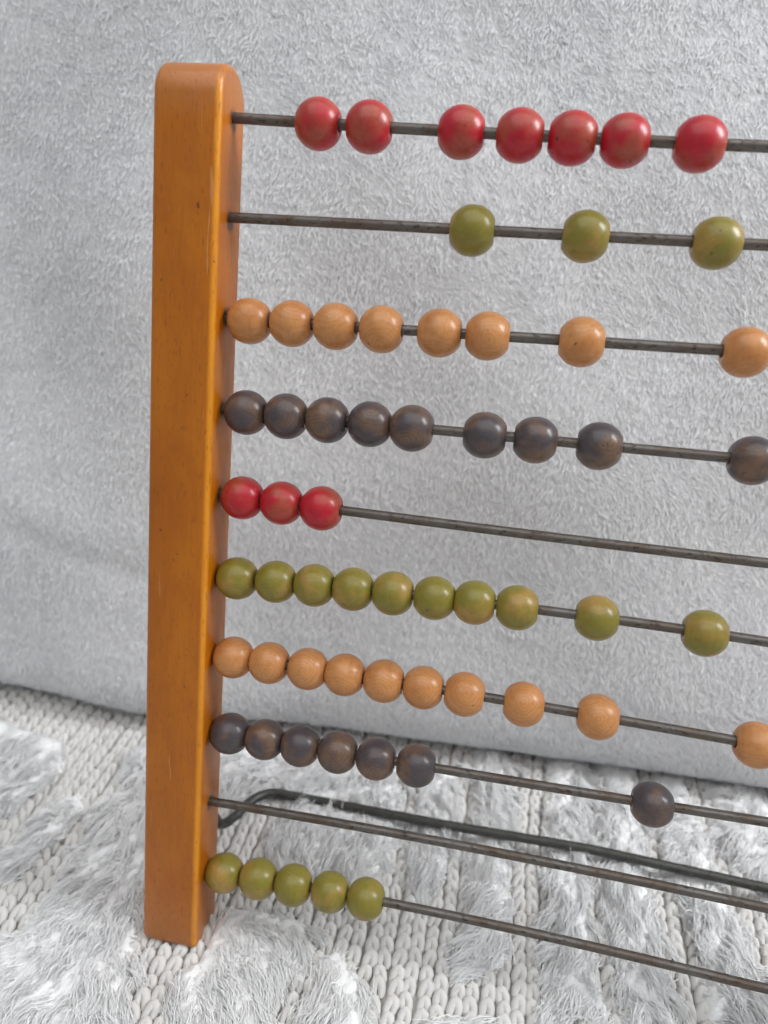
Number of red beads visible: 10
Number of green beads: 18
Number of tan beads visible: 18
